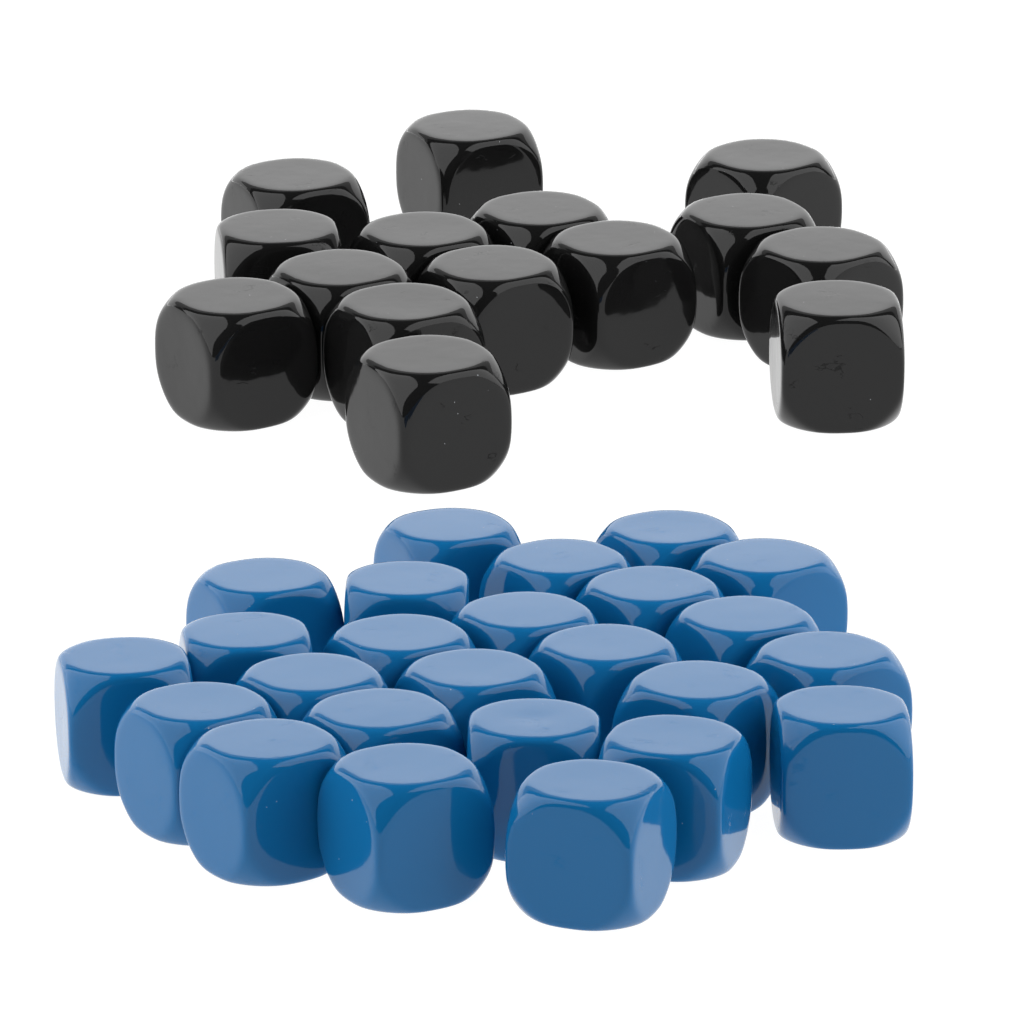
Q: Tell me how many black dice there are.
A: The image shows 15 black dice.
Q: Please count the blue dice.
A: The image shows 25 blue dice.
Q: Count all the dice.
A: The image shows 40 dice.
